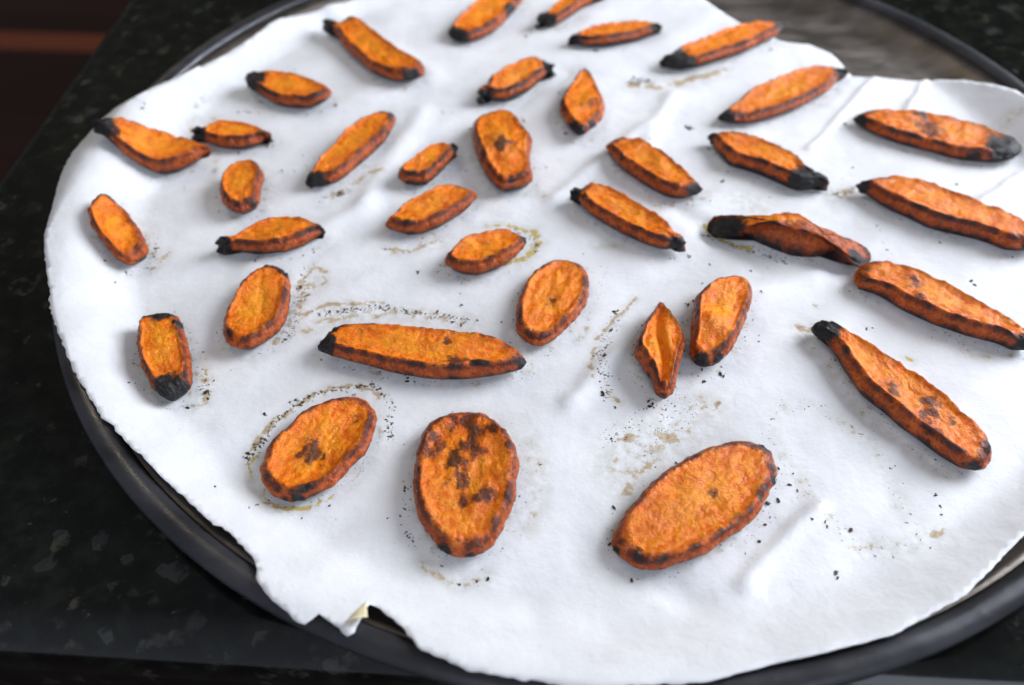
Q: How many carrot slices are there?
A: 36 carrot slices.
